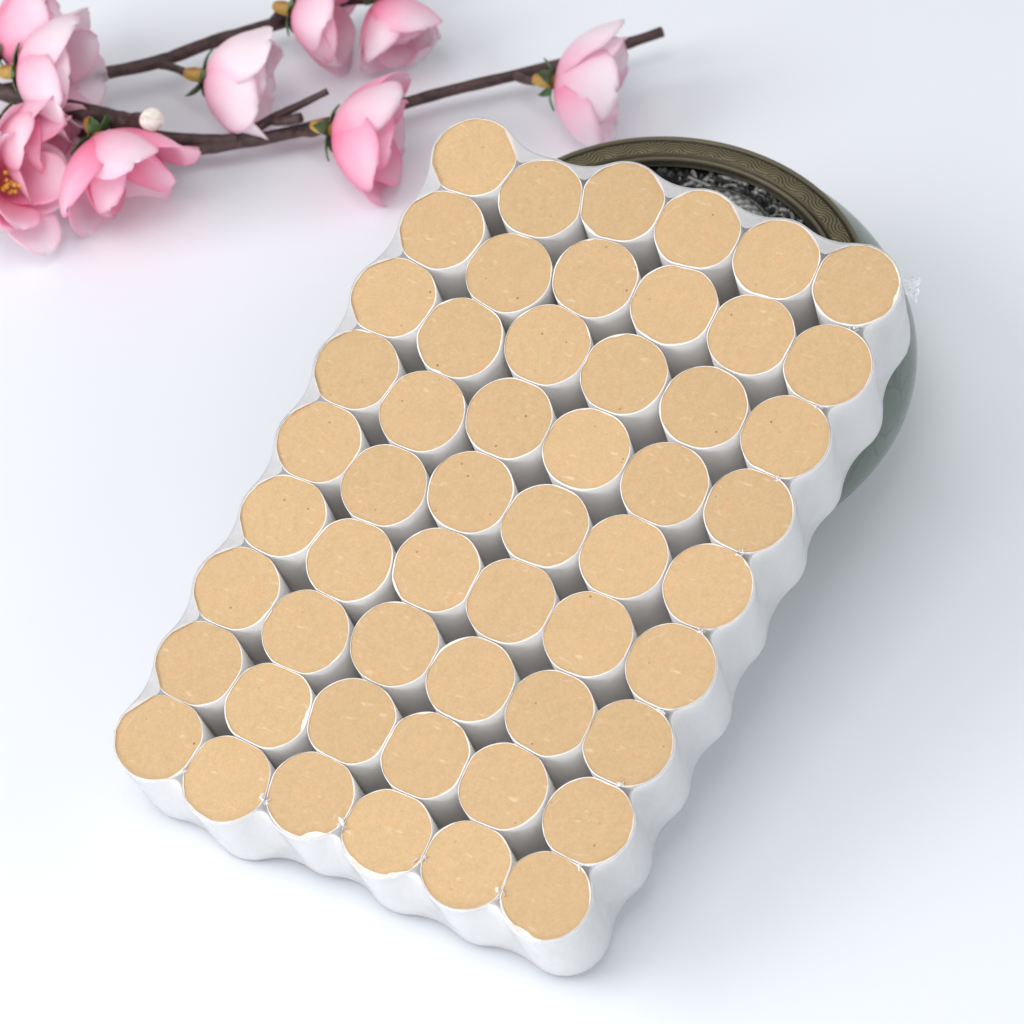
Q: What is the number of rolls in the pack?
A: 54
